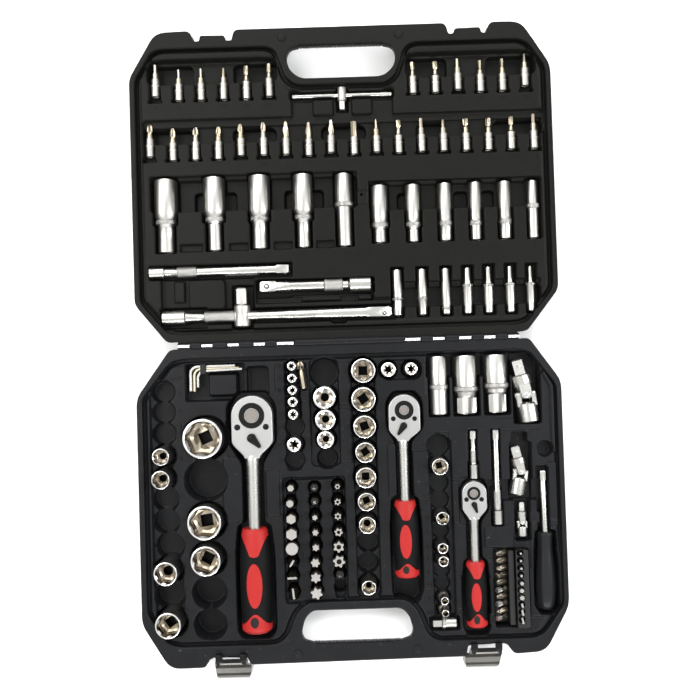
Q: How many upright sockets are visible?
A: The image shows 32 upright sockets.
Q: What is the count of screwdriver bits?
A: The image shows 44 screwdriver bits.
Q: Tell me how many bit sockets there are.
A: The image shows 30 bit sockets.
